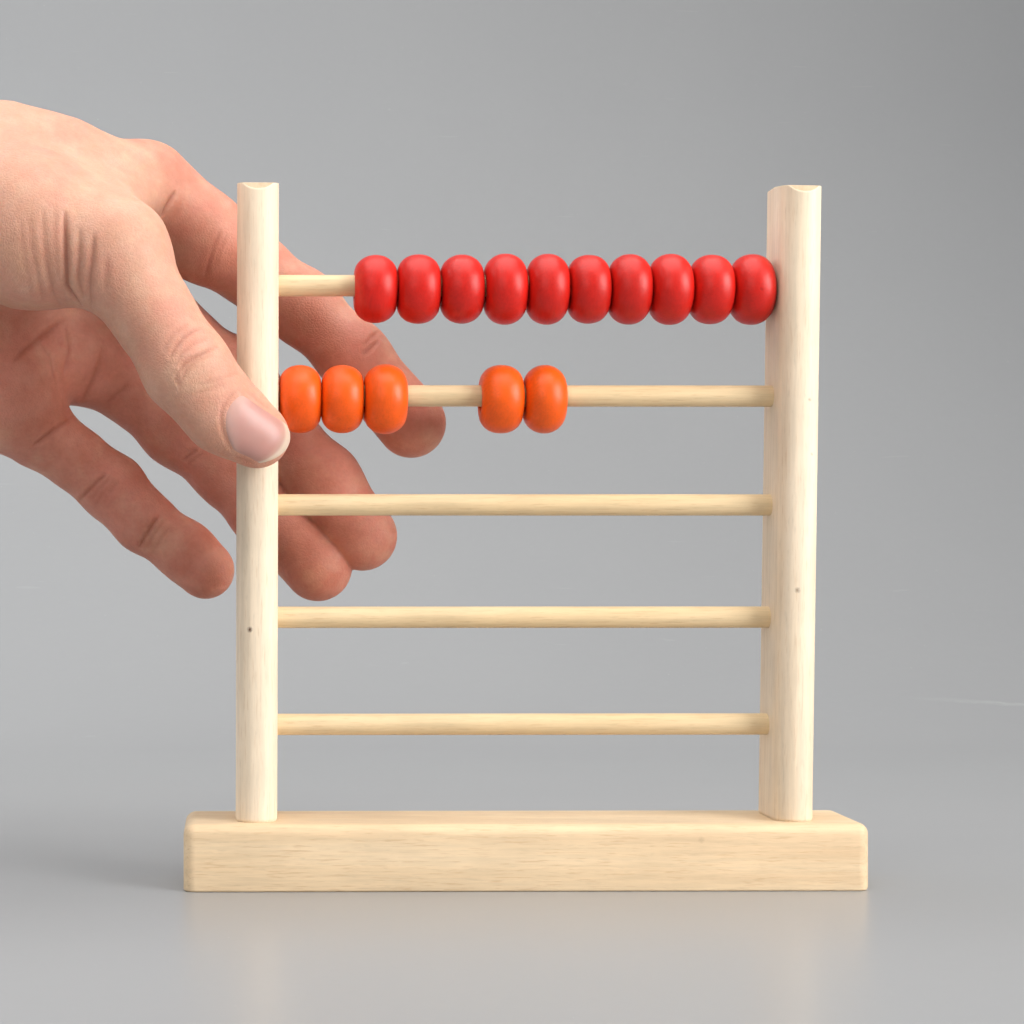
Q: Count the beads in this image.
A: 15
